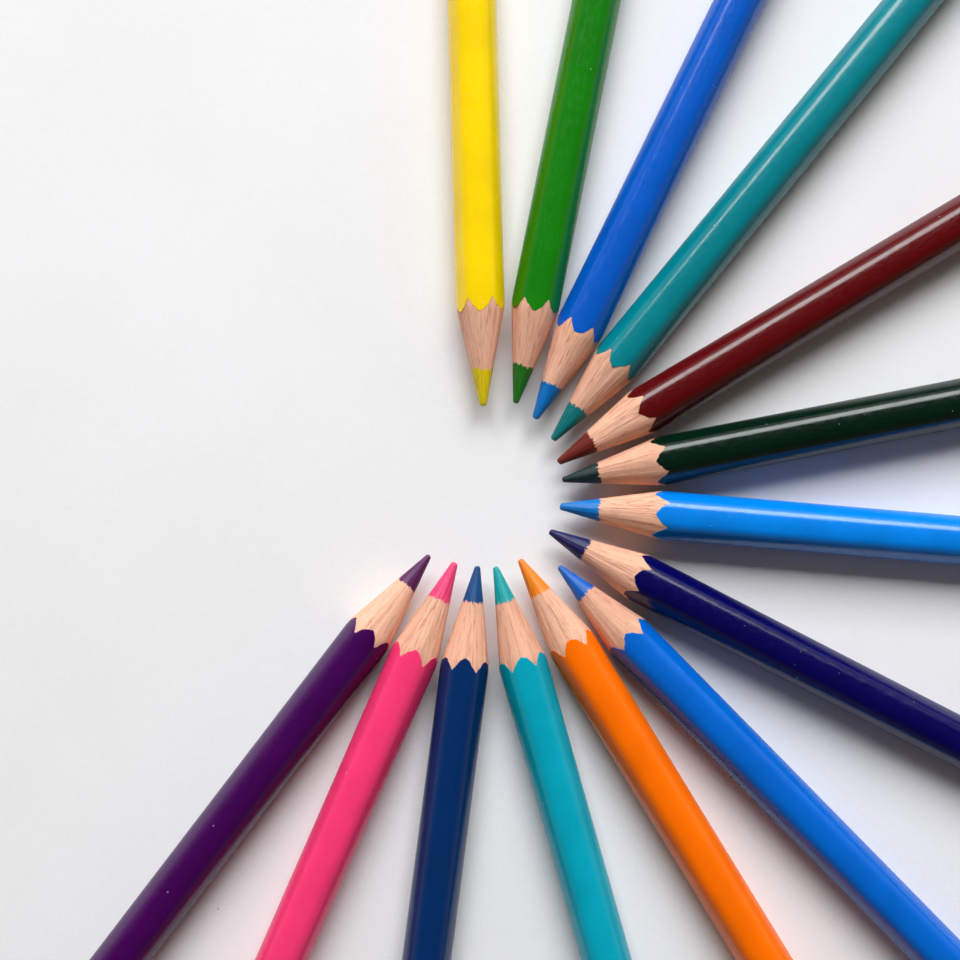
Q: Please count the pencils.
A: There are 14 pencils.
